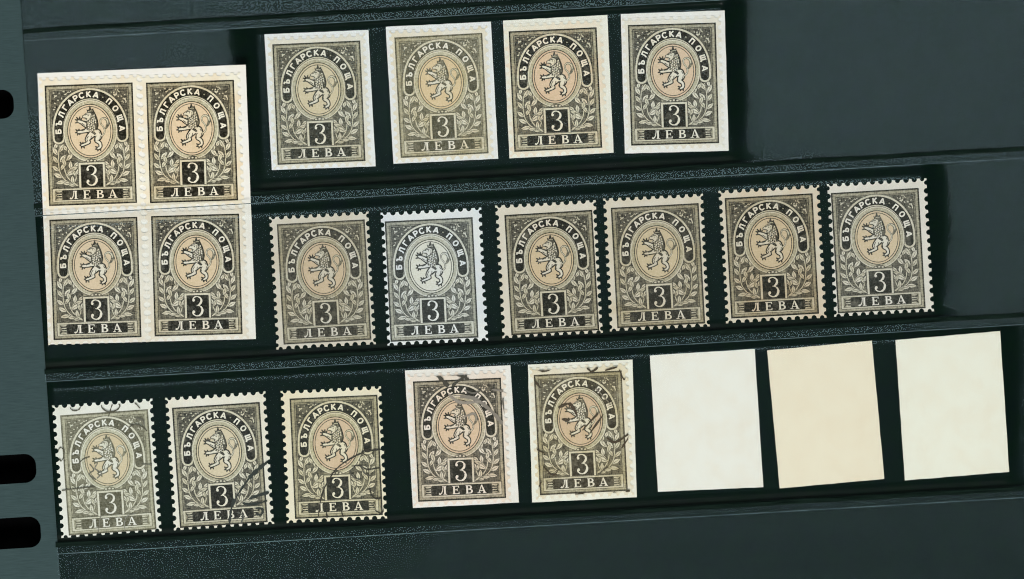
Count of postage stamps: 19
